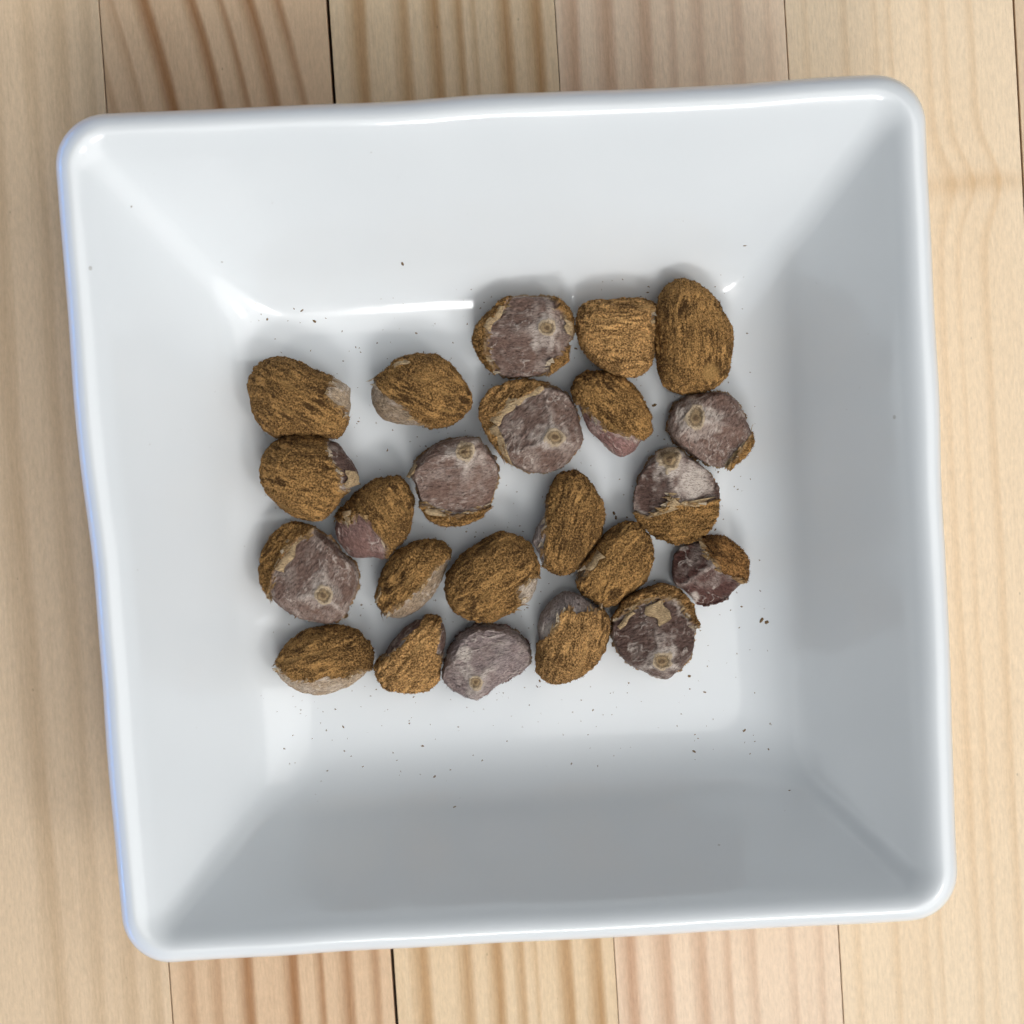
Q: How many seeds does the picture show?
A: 23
